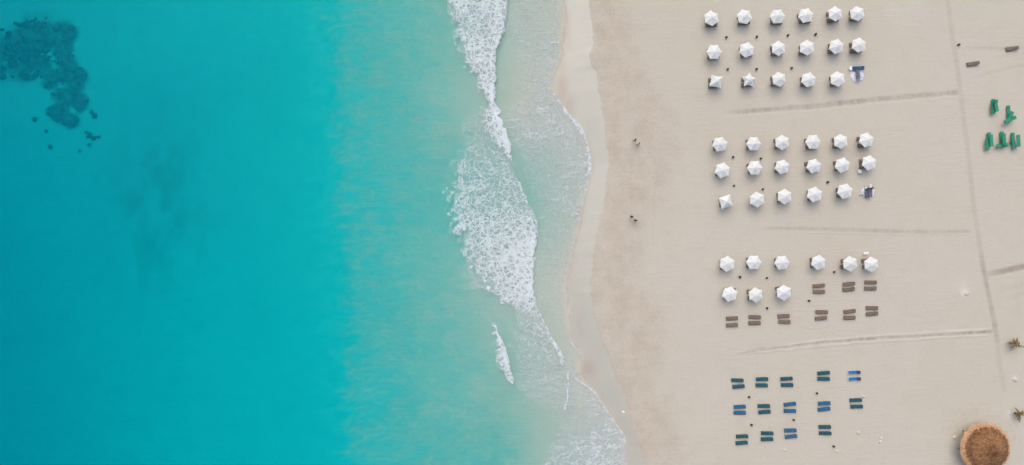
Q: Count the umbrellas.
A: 43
